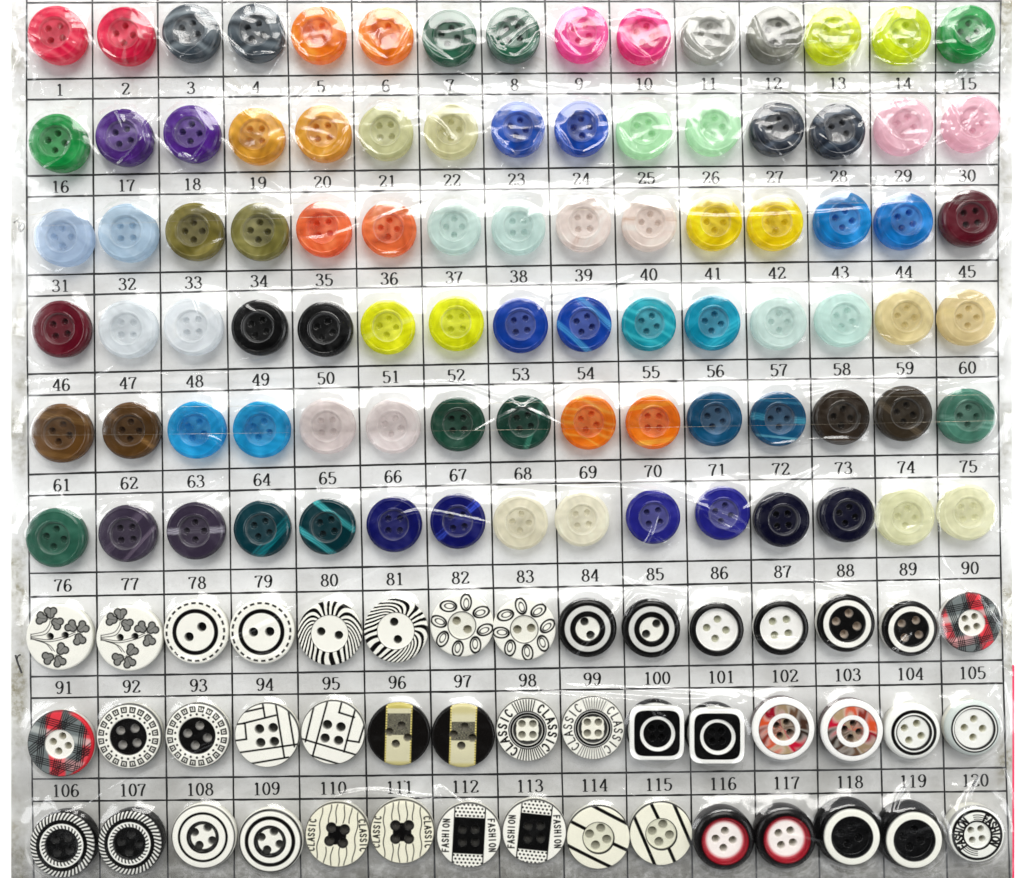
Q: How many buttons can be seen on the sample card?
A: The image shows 135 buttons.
